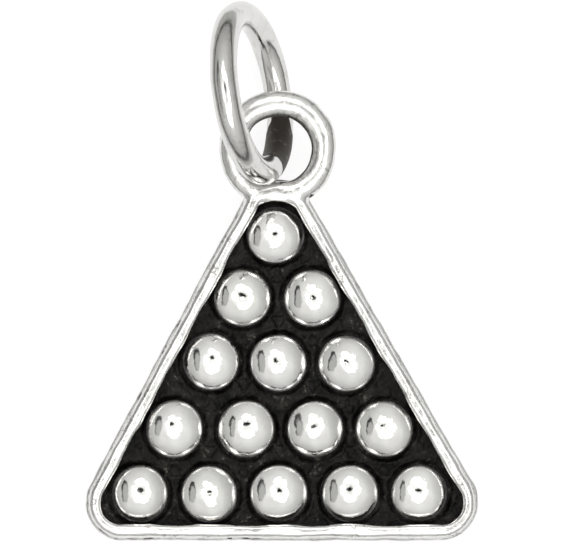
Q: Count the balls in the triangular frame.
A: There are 15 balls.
